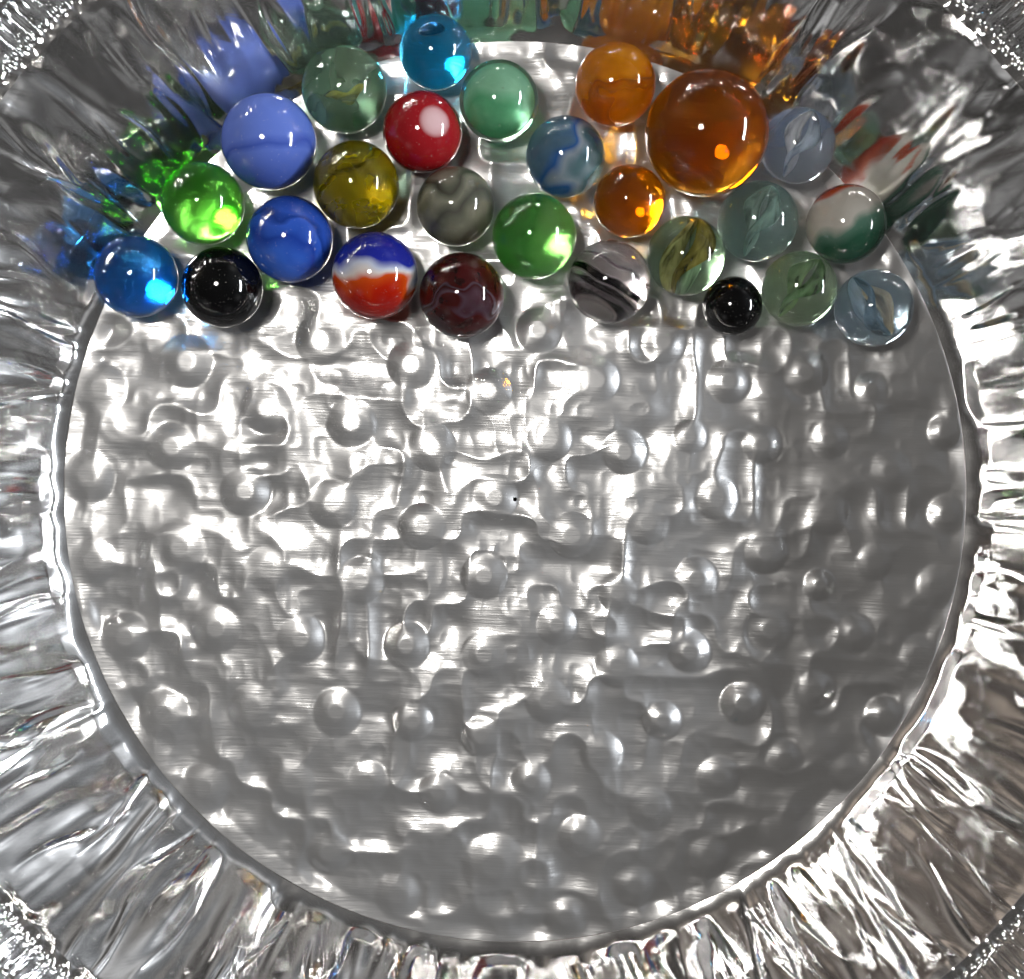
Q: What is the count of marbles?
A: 26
